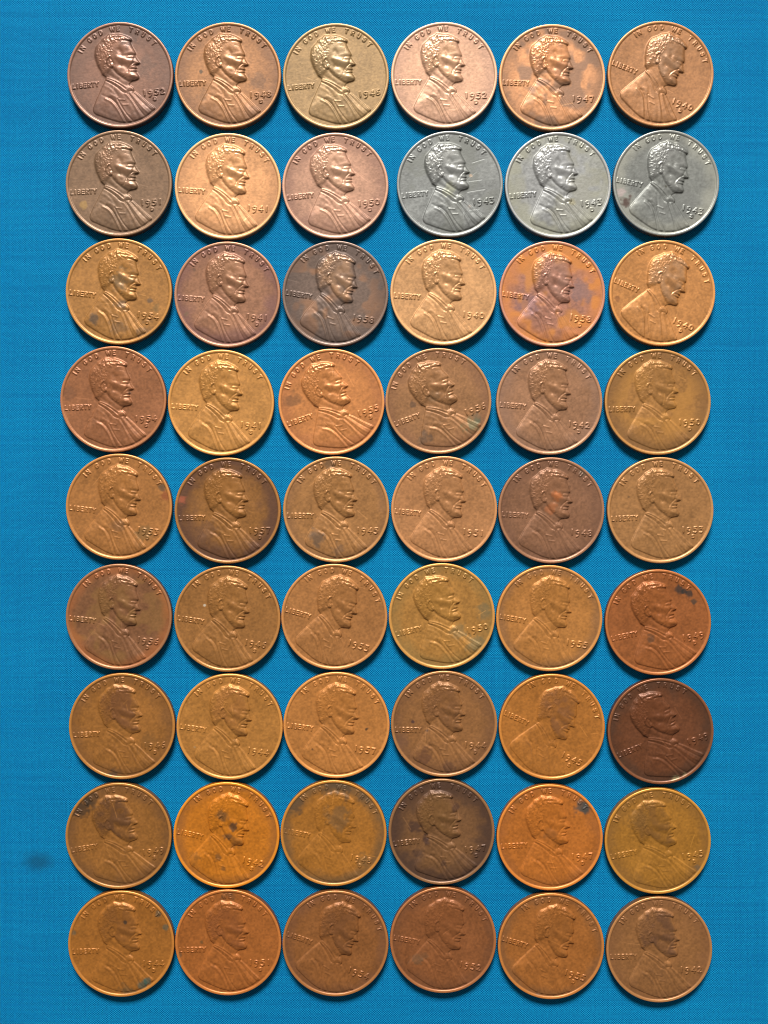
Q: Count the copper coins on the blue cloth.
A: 51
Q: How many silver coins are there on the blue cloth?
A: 3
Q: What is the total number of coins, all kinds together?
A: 54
